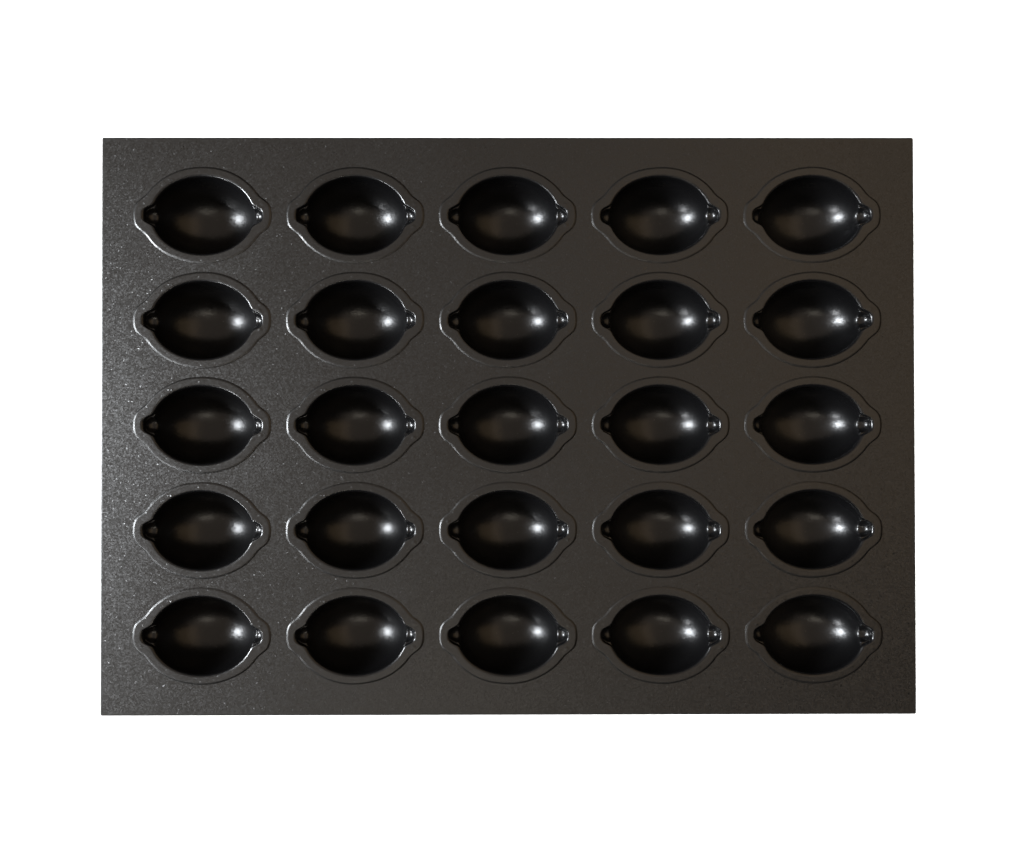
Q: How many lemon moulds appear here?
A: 25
